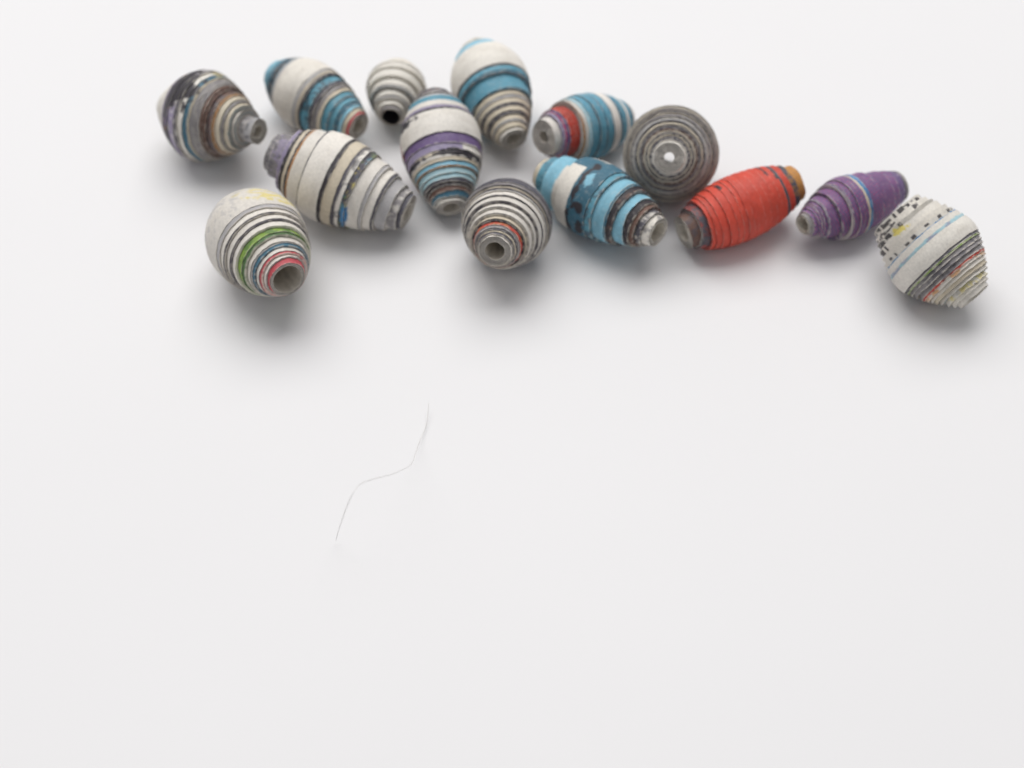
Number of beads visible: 14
